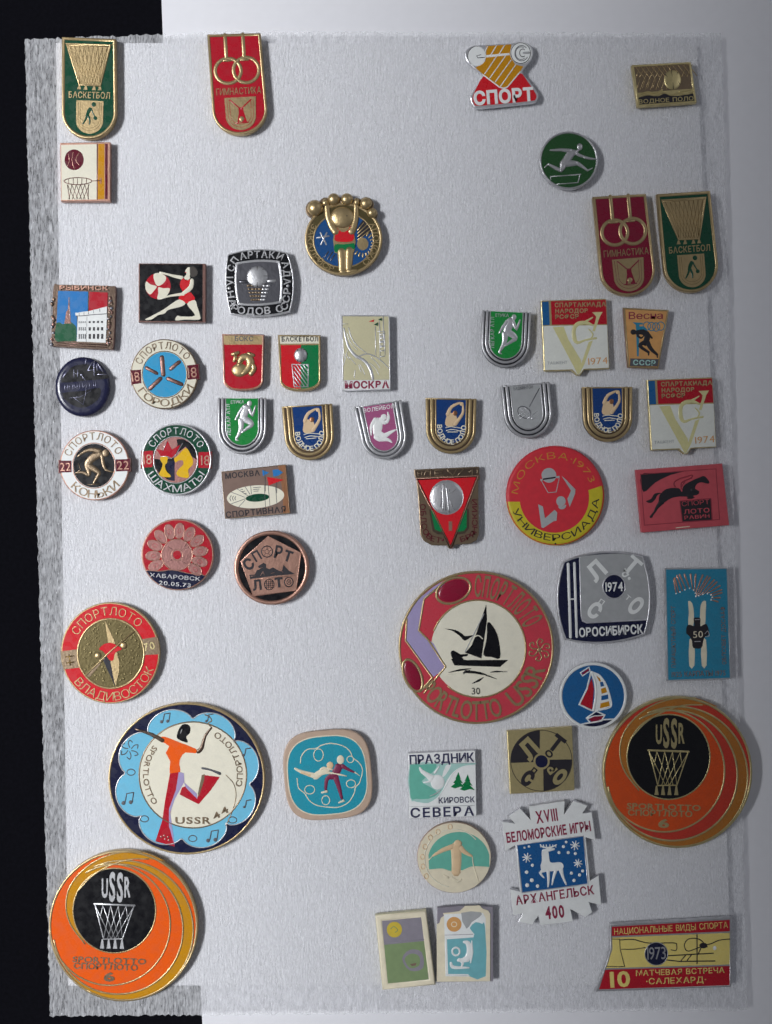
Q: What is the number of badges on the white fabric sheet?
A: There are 51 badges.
